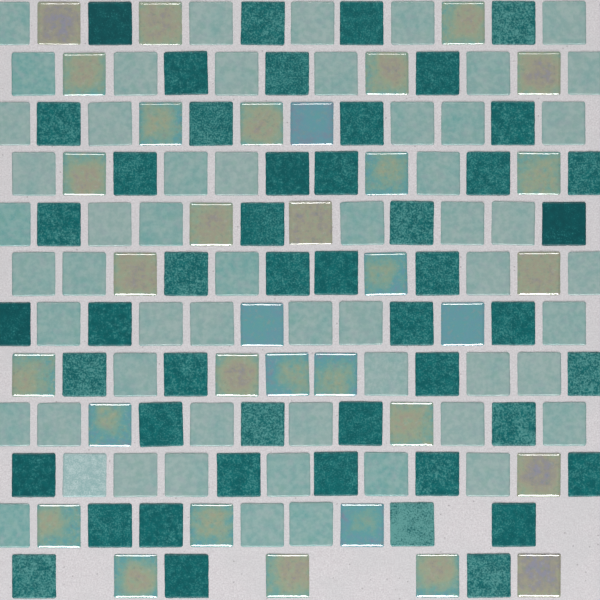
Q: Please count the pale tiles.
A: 56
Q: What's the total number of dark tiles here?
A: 48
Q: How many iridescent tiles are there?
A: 33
